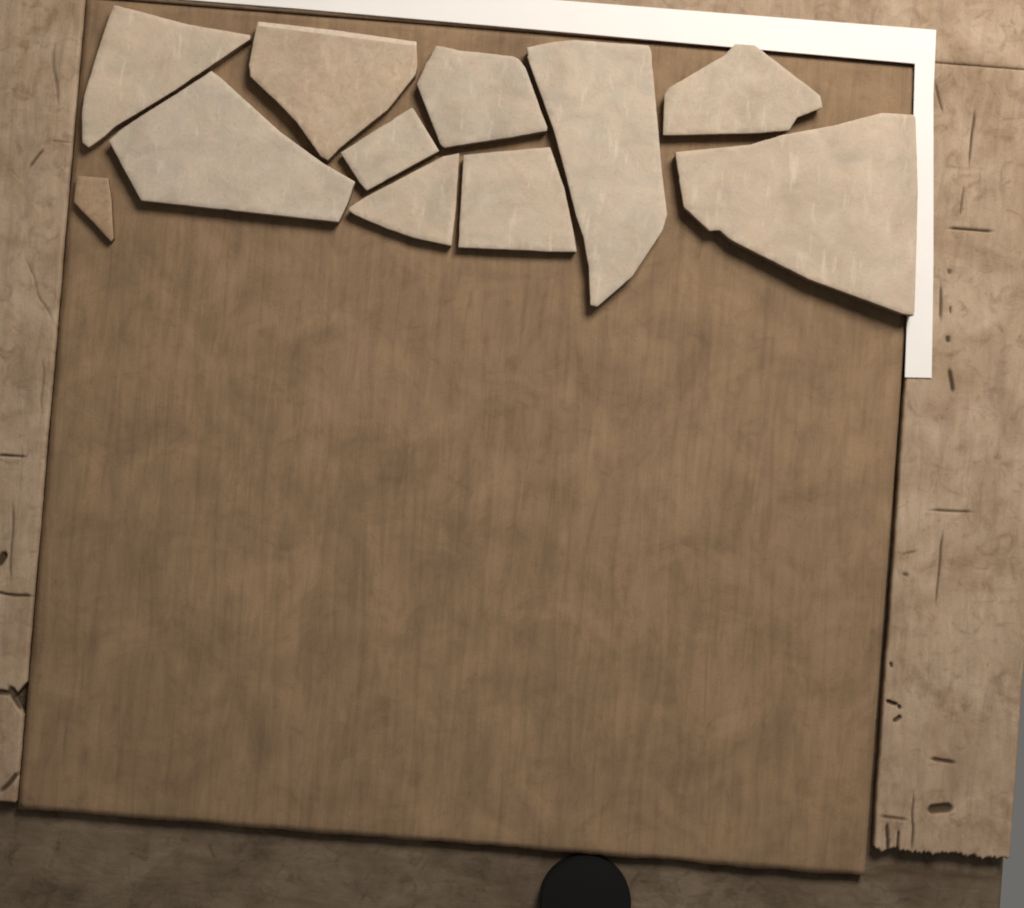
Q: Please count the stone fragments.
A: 11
